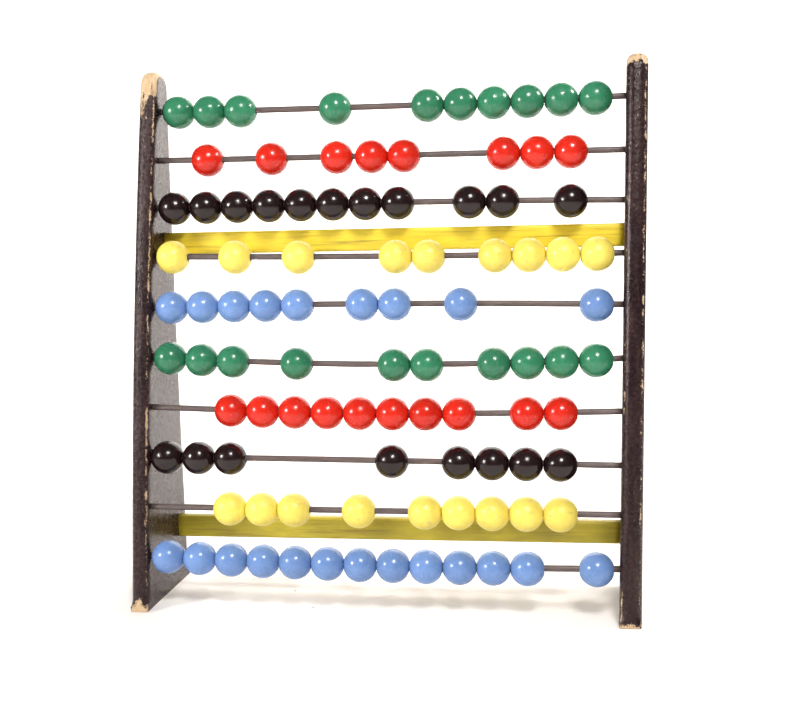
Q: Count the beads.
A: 97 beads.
